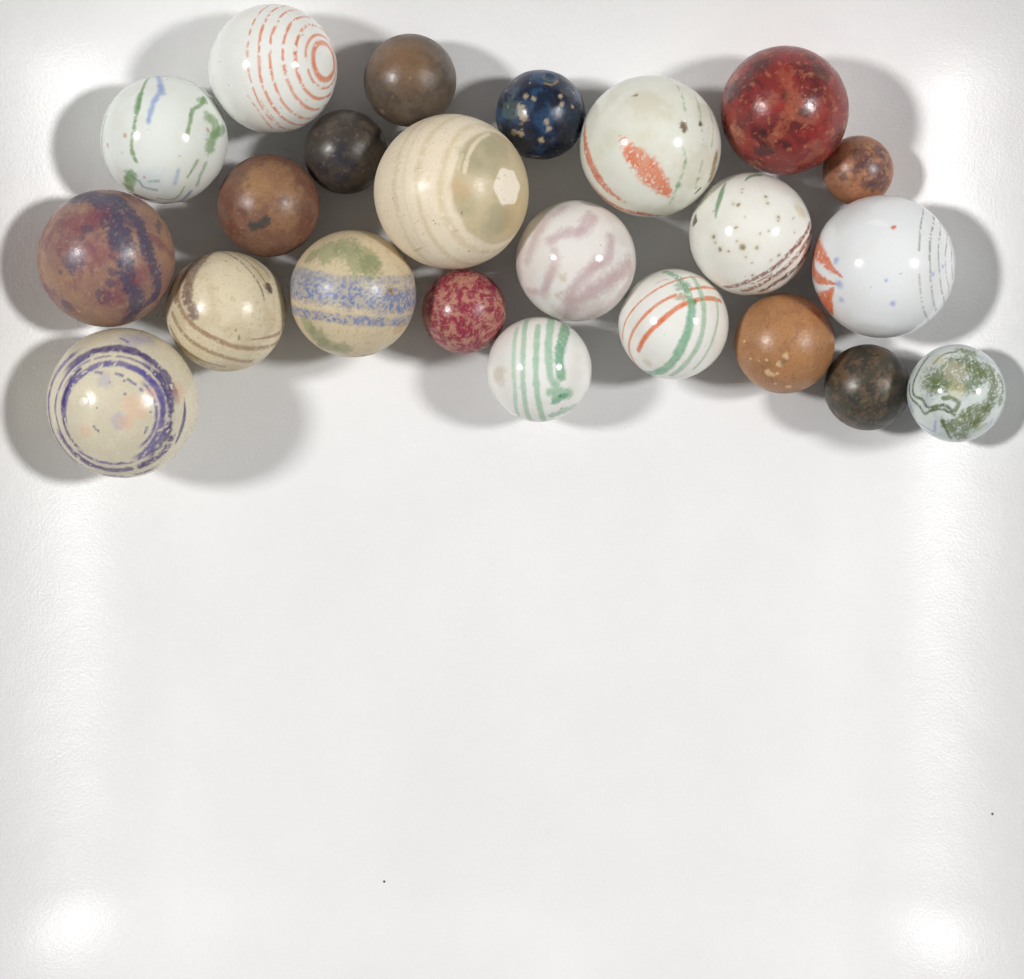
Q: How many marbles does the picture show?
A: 23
